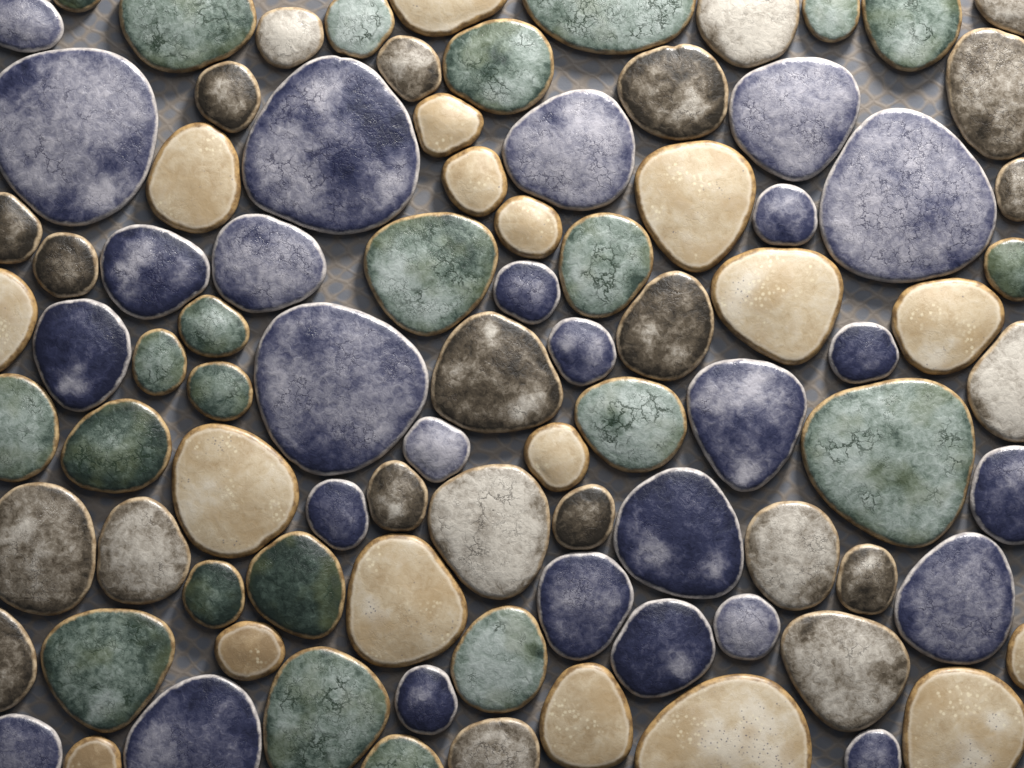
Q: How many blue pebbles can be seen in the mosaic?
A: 27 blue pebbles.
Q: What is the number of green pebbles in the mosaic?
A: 23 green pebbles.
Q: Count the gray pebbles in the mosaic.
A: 23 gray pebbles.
